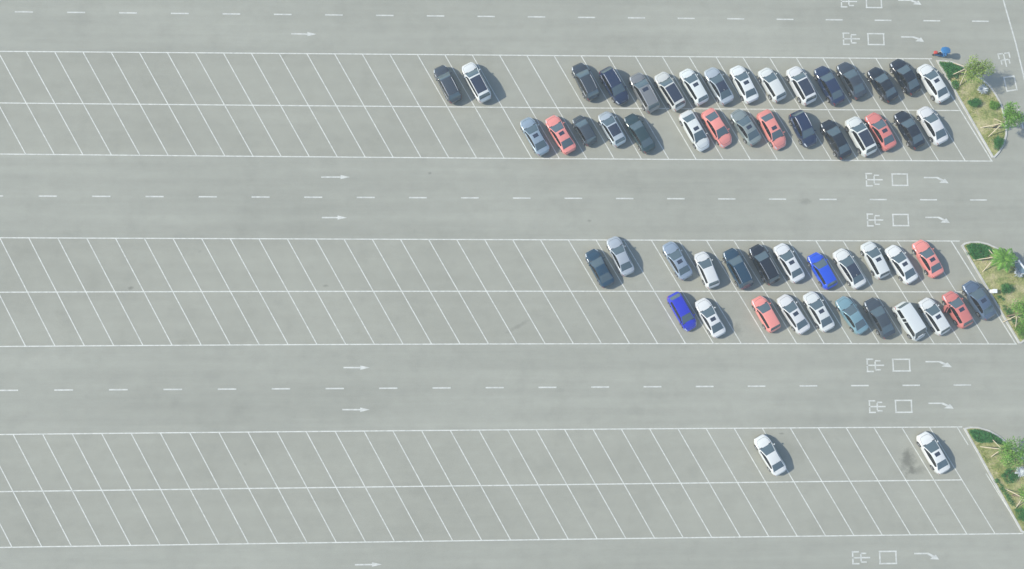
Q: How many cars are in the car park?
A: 56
